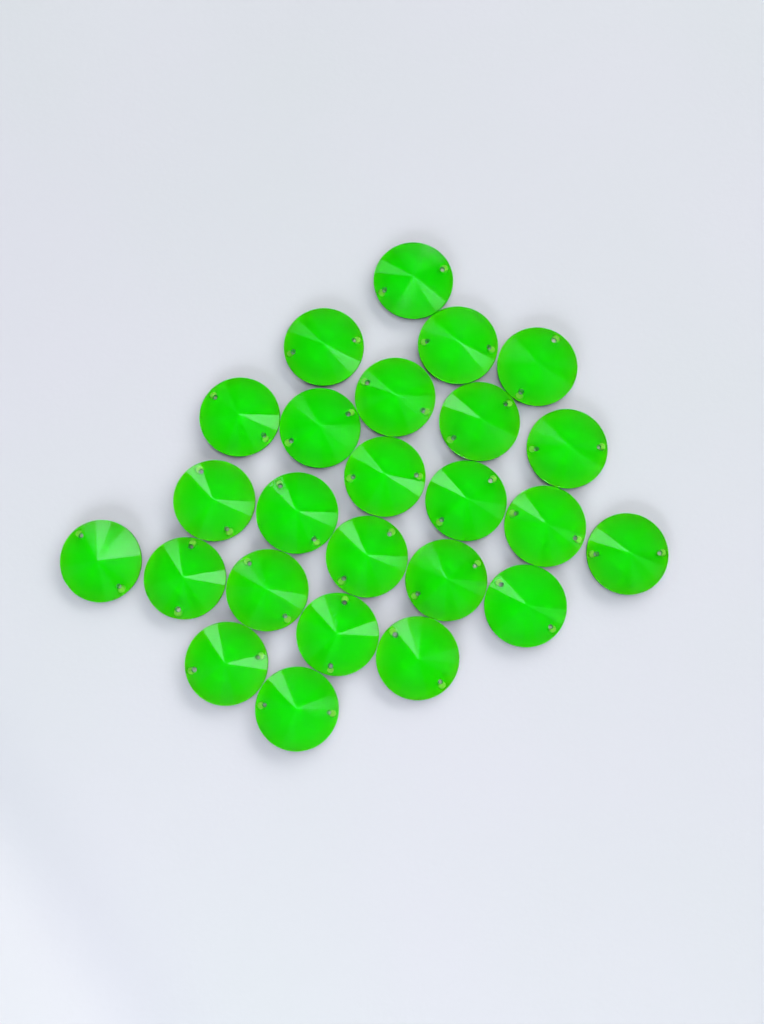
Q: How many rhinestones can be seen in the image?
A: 25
